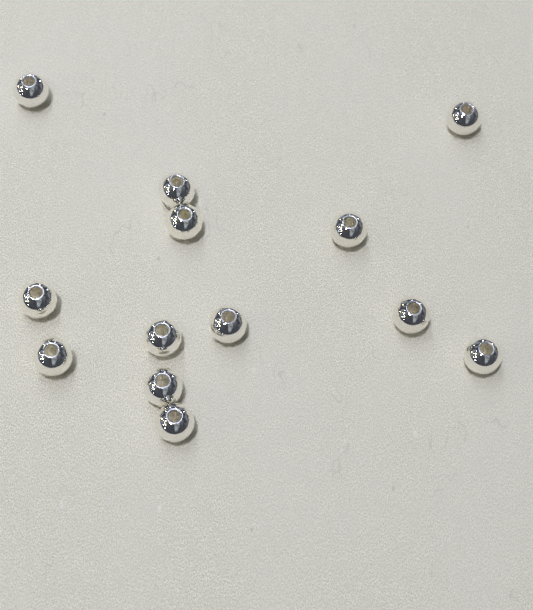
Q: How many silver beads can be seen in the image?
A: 13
